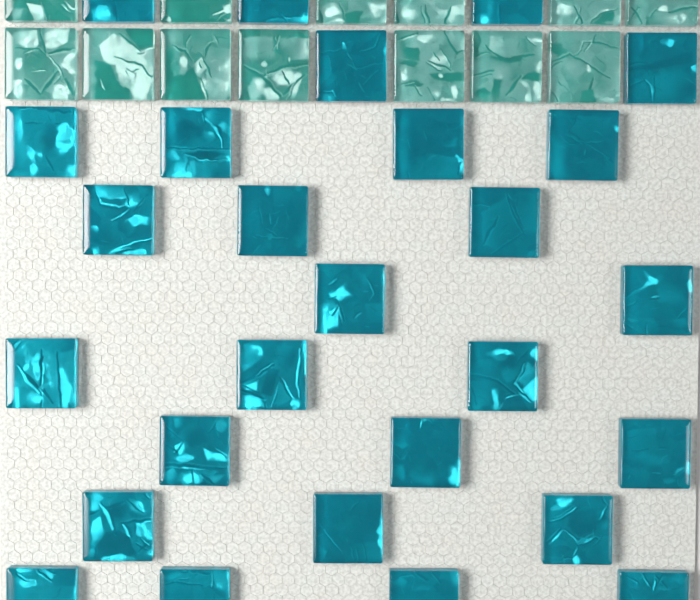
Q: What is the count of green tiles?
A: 13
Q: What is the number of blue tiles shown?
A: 27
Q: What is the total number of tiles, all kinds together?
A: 40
